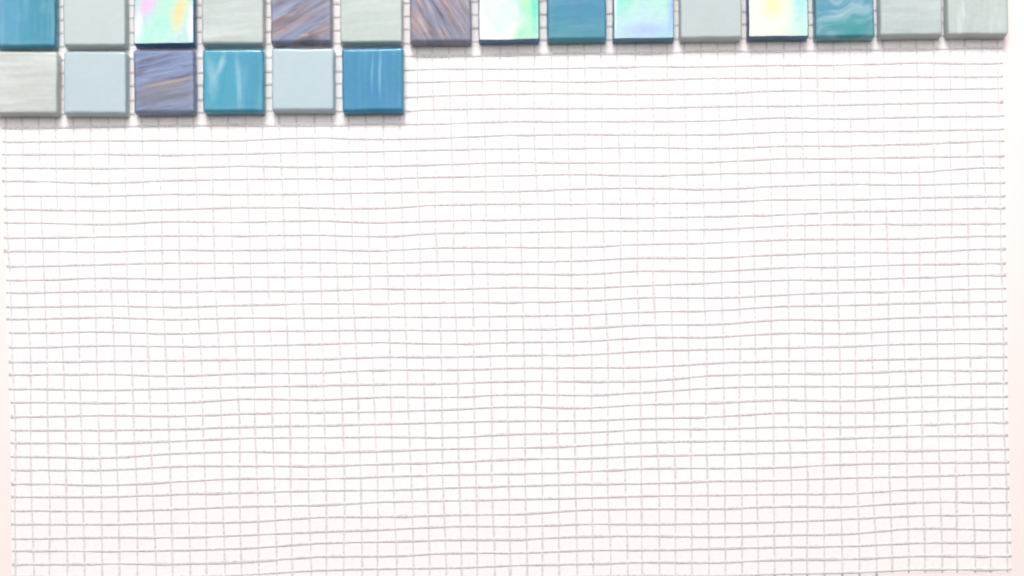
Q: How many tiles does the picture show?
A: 21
